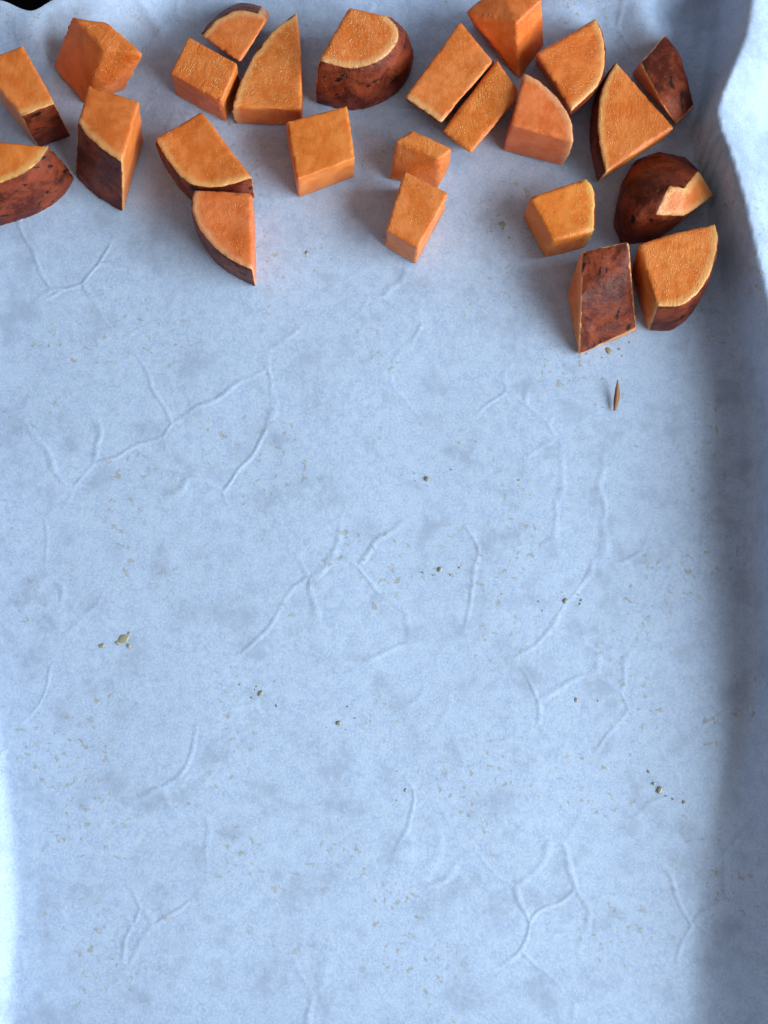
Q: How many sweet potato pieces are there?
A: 24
